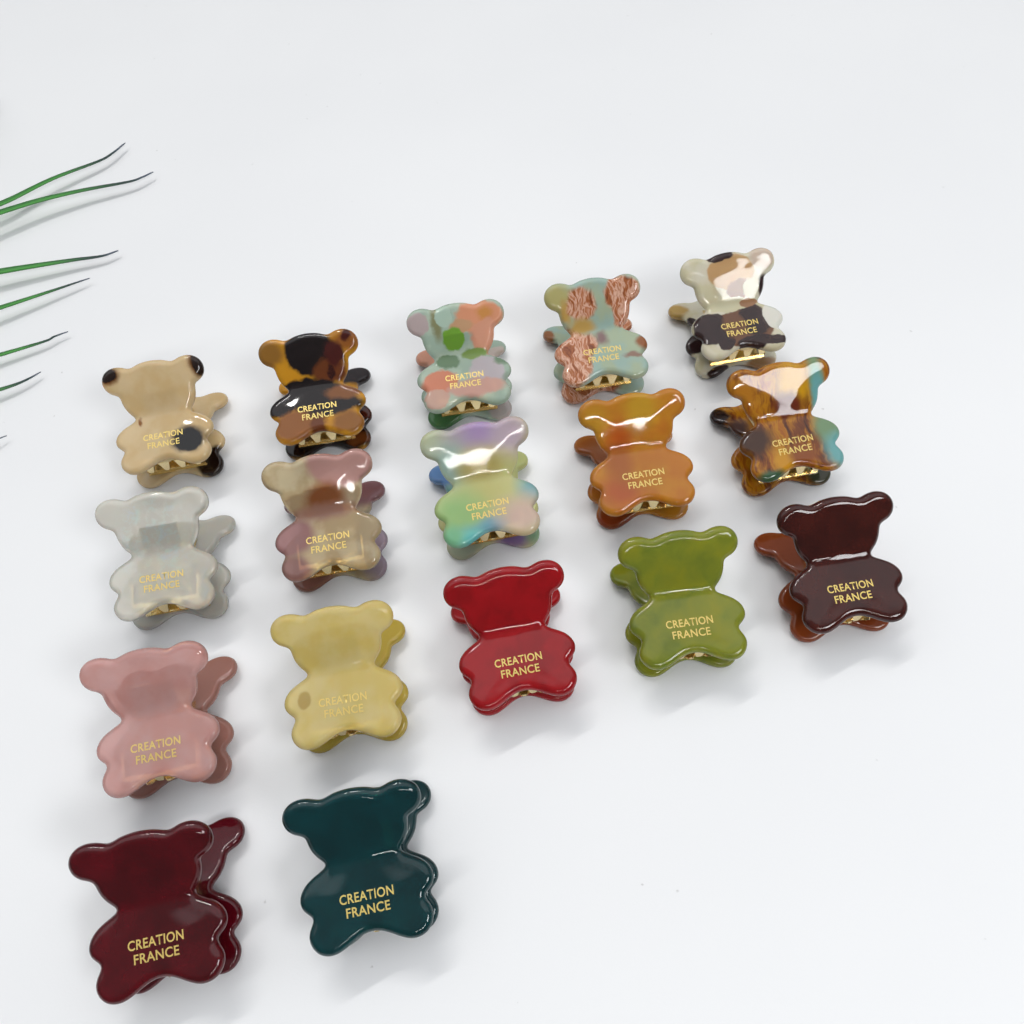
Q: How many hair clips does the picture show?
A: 17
